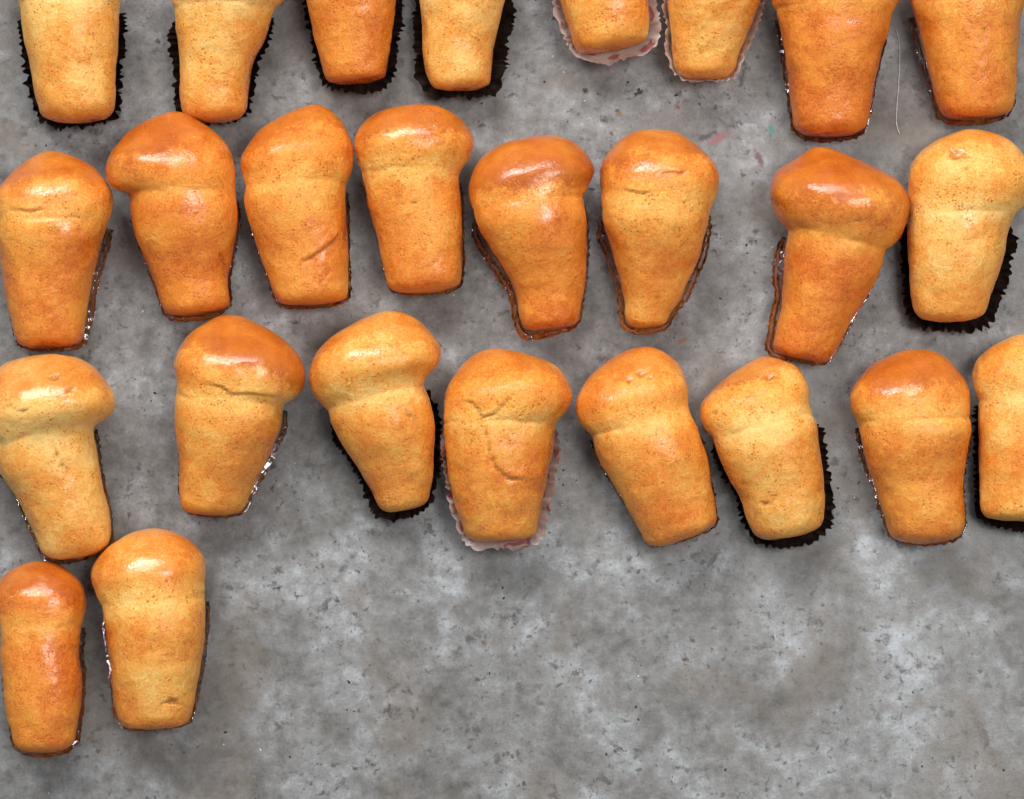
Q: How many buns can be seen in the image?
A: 26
